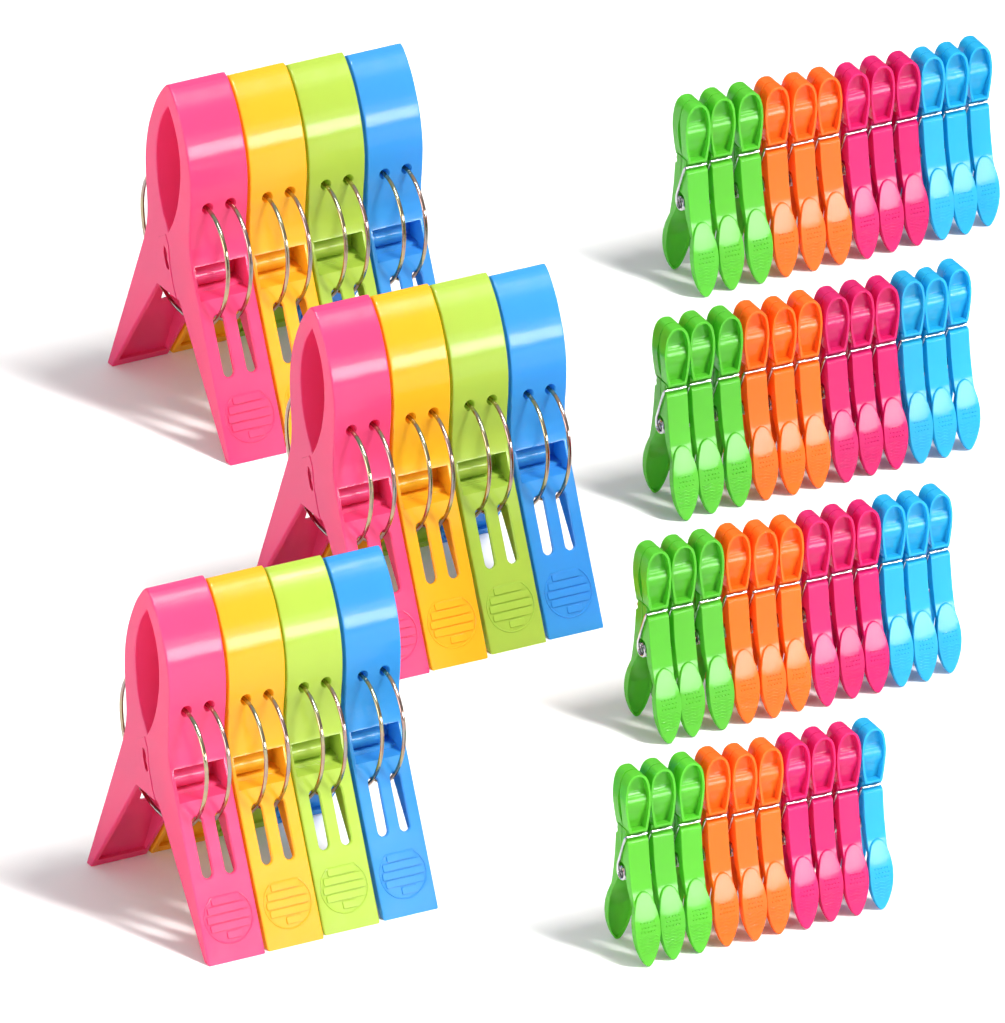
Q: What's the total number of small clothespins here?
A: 46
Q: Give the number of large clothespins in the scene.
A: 12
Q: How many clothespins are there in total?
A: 58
